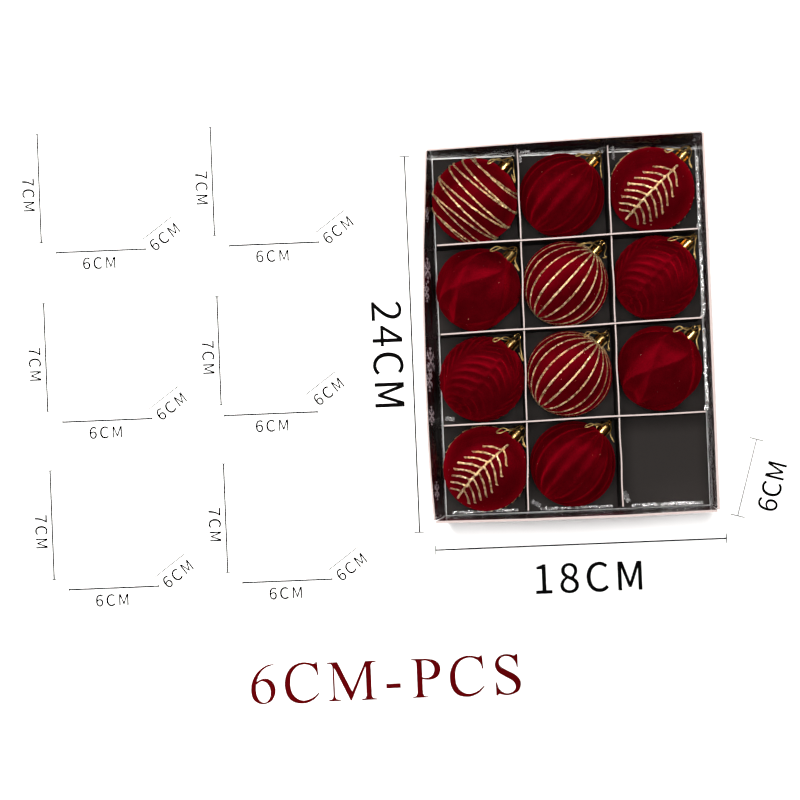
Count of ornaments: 11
